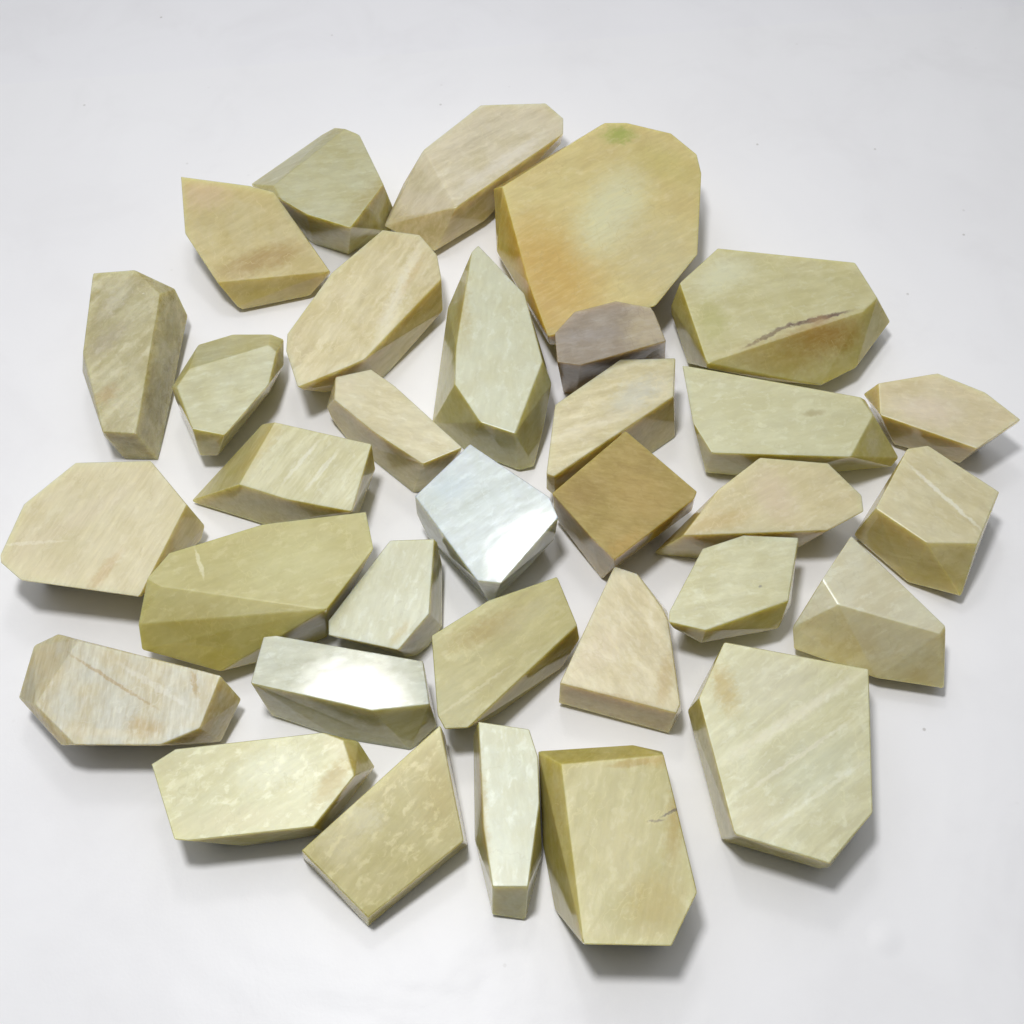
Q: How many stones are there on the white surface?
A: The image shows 33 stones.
